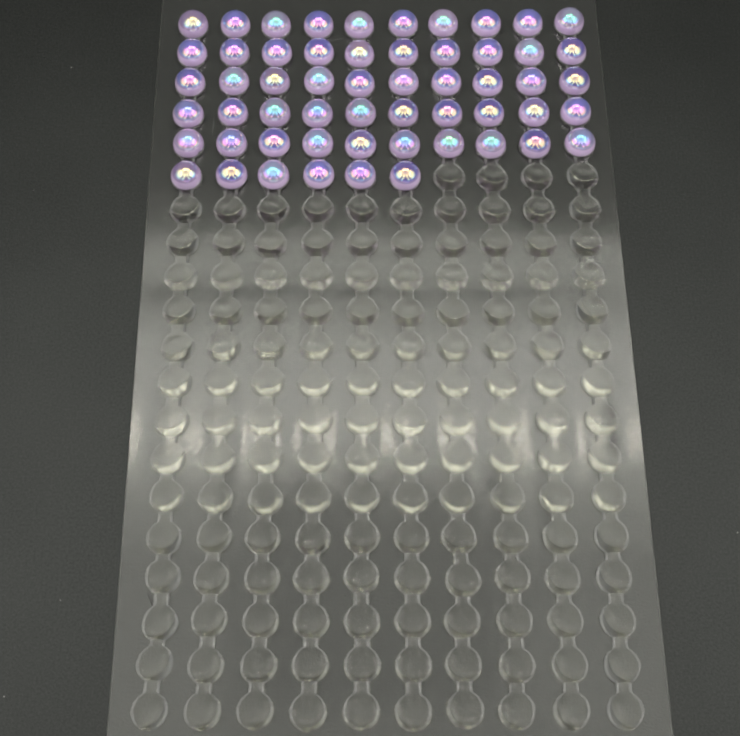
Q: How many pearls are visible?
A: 56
